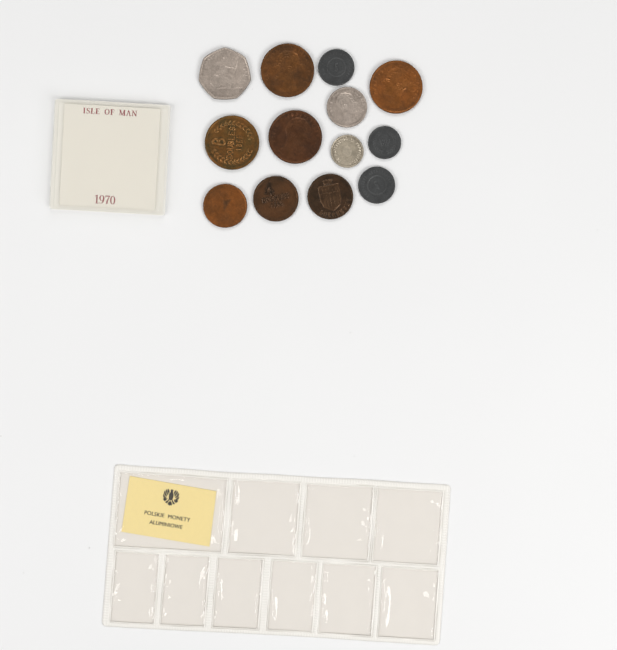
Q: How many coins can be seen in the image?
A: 13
